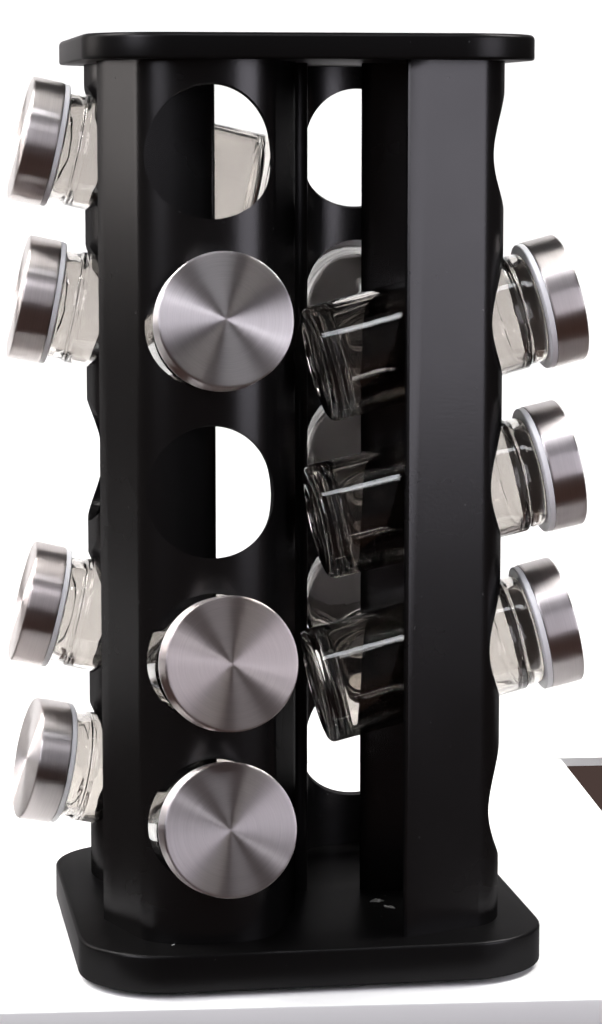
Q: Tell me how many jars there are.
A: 13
